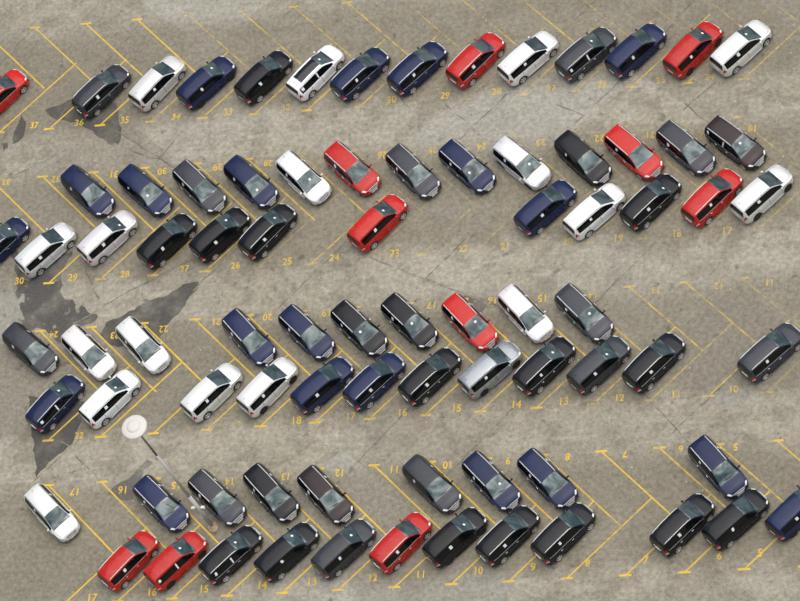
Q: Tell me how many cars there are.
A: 82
